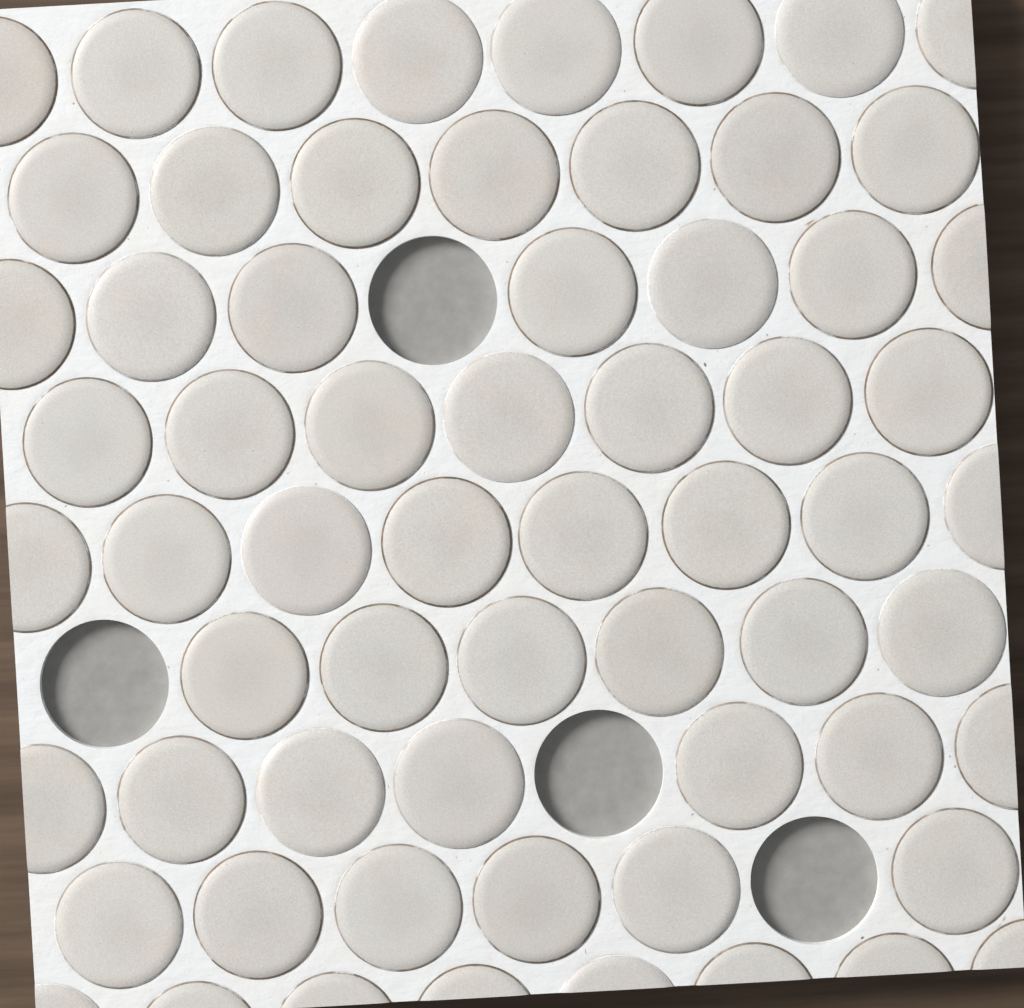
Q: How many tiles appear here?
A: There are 64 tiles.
